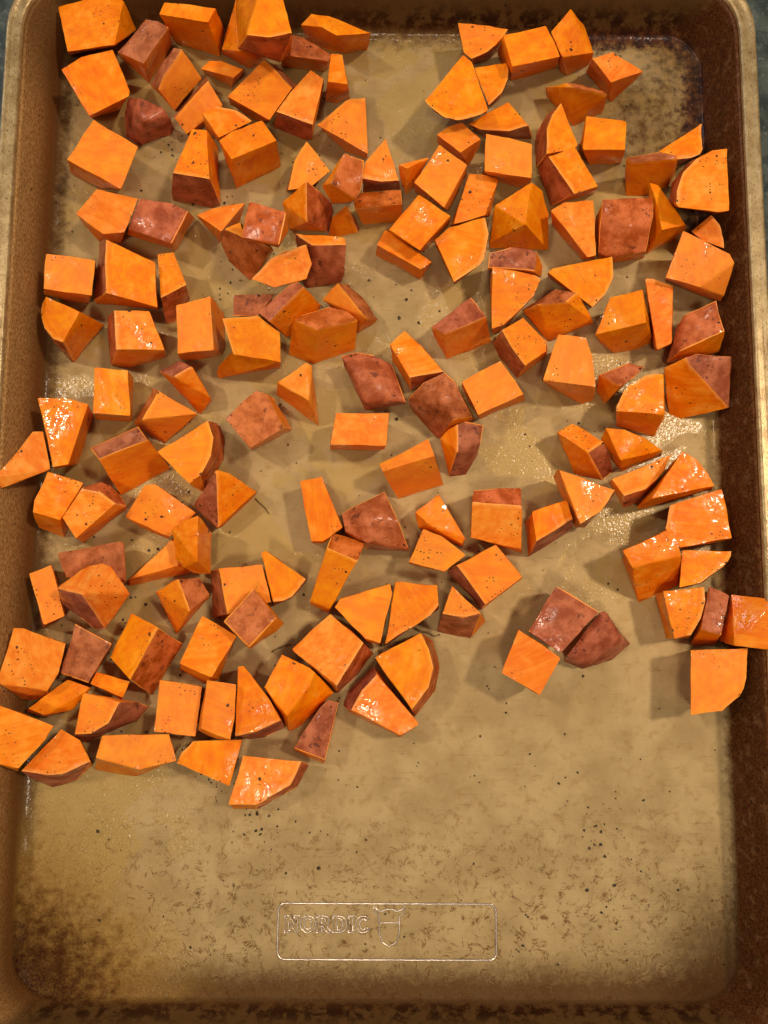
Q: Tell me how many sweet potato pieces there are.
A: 160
